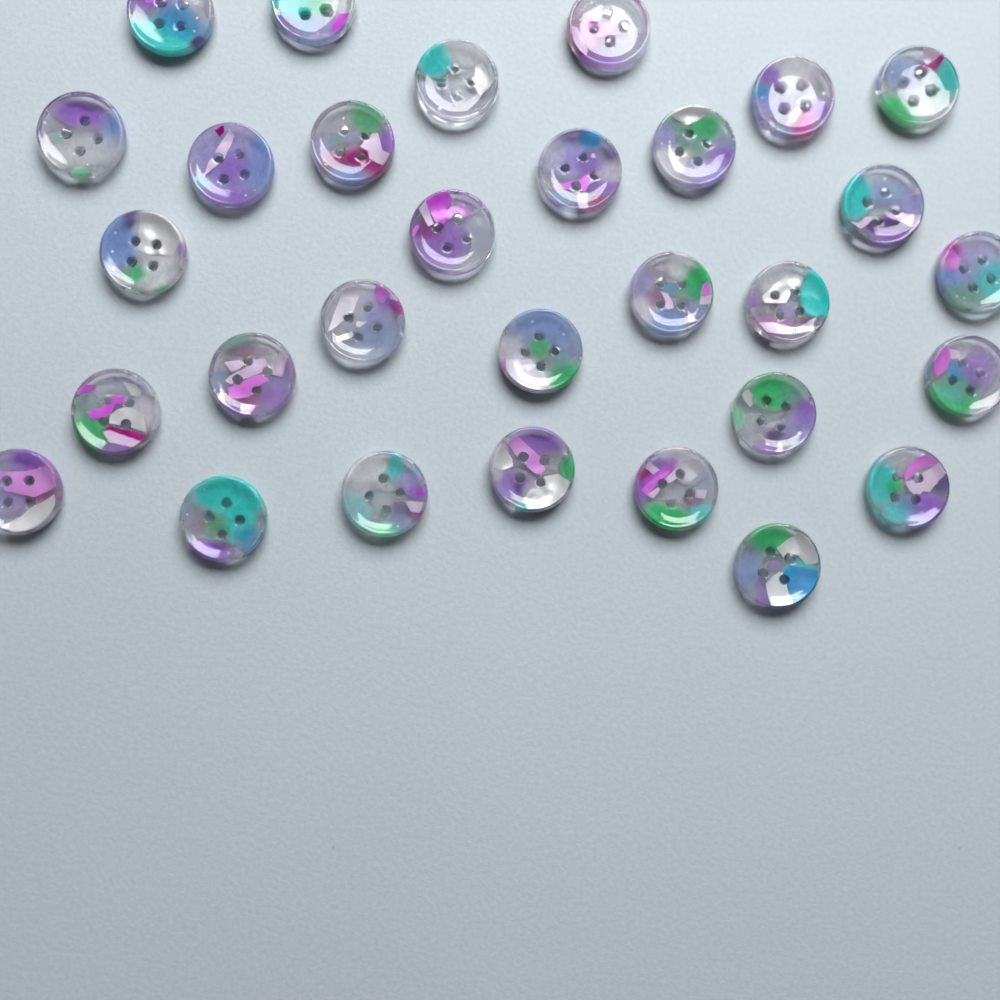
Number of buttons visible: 30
